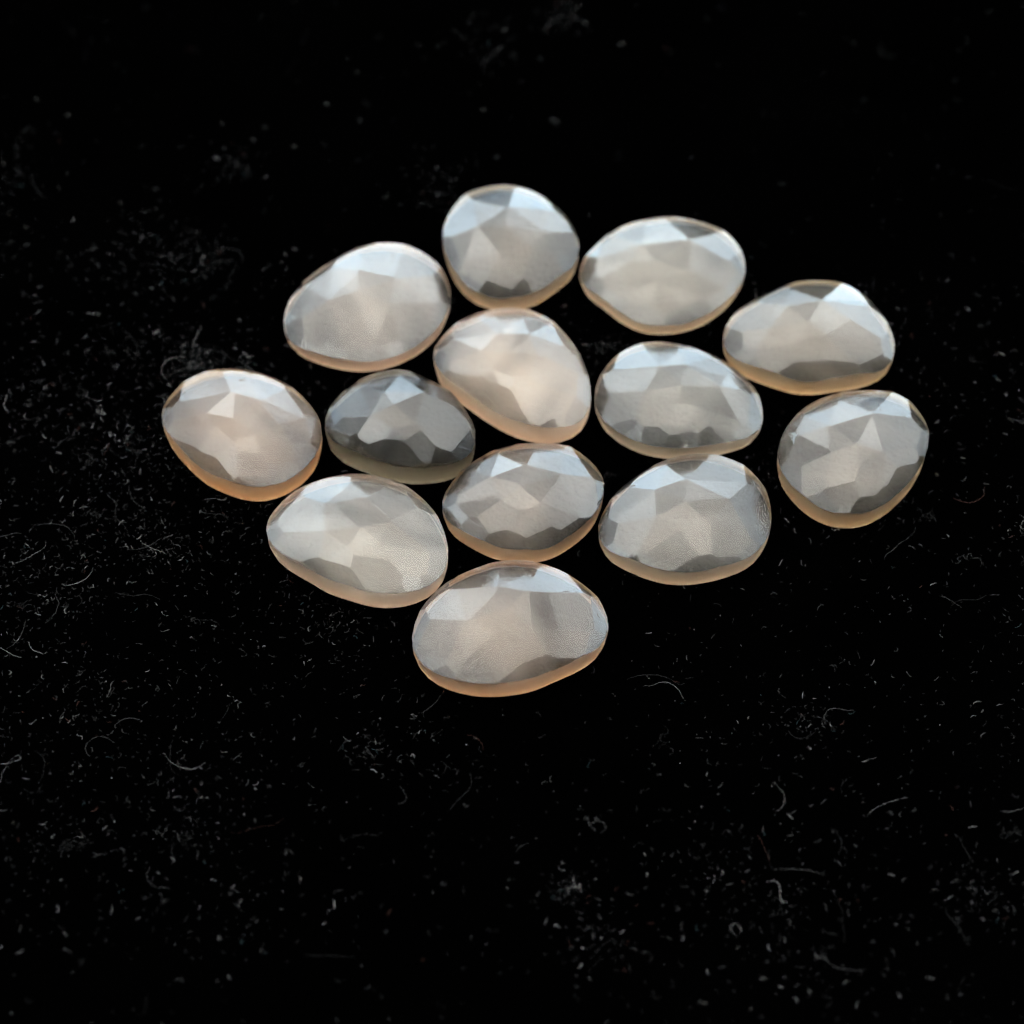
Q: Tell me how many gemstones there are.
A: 13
